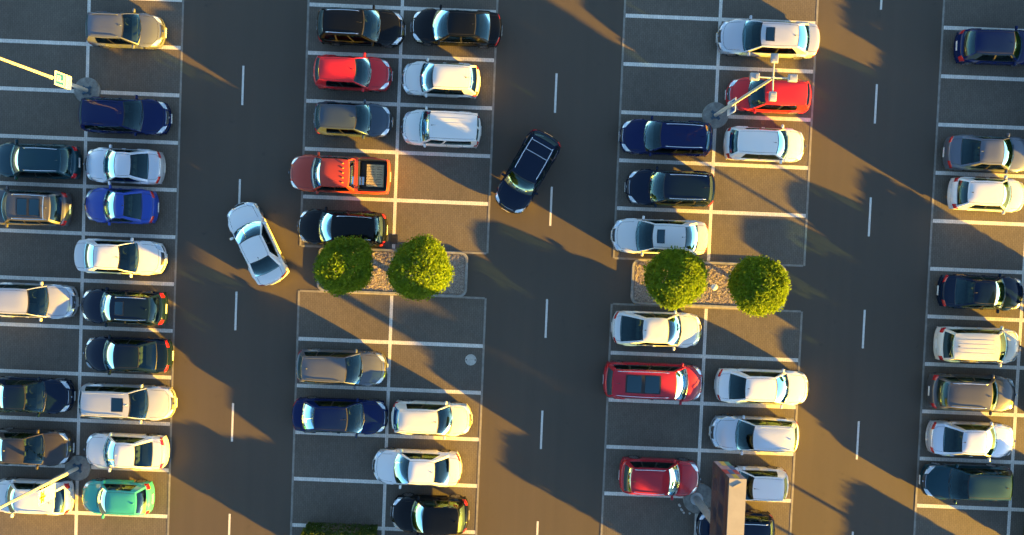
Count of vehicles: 52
